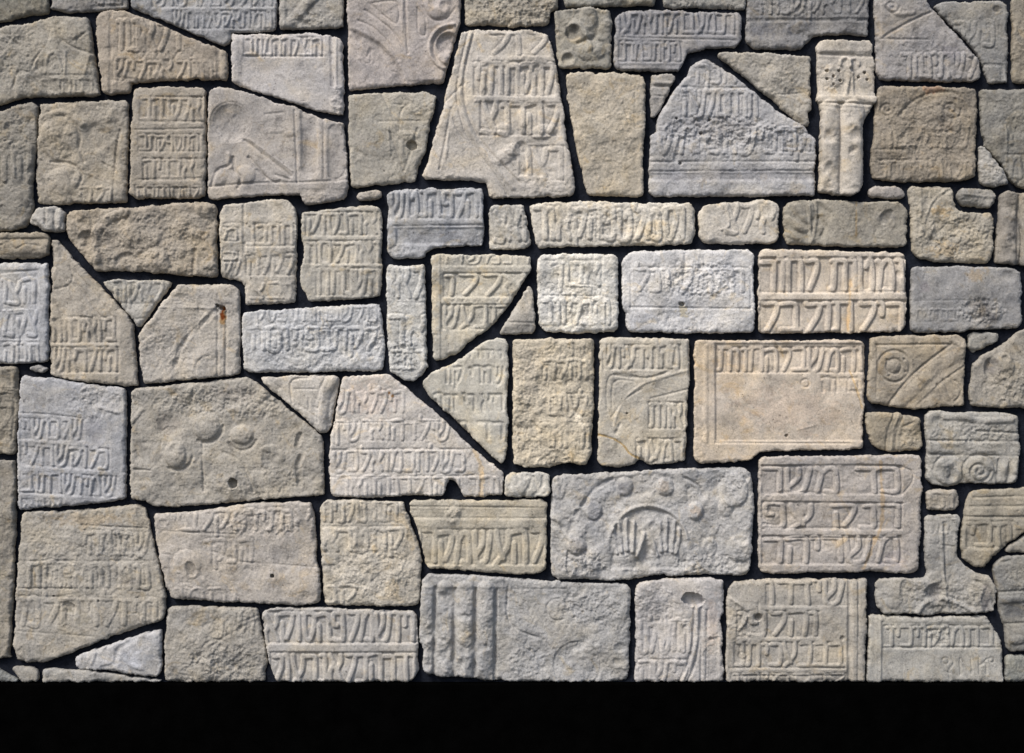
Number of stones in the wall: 97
